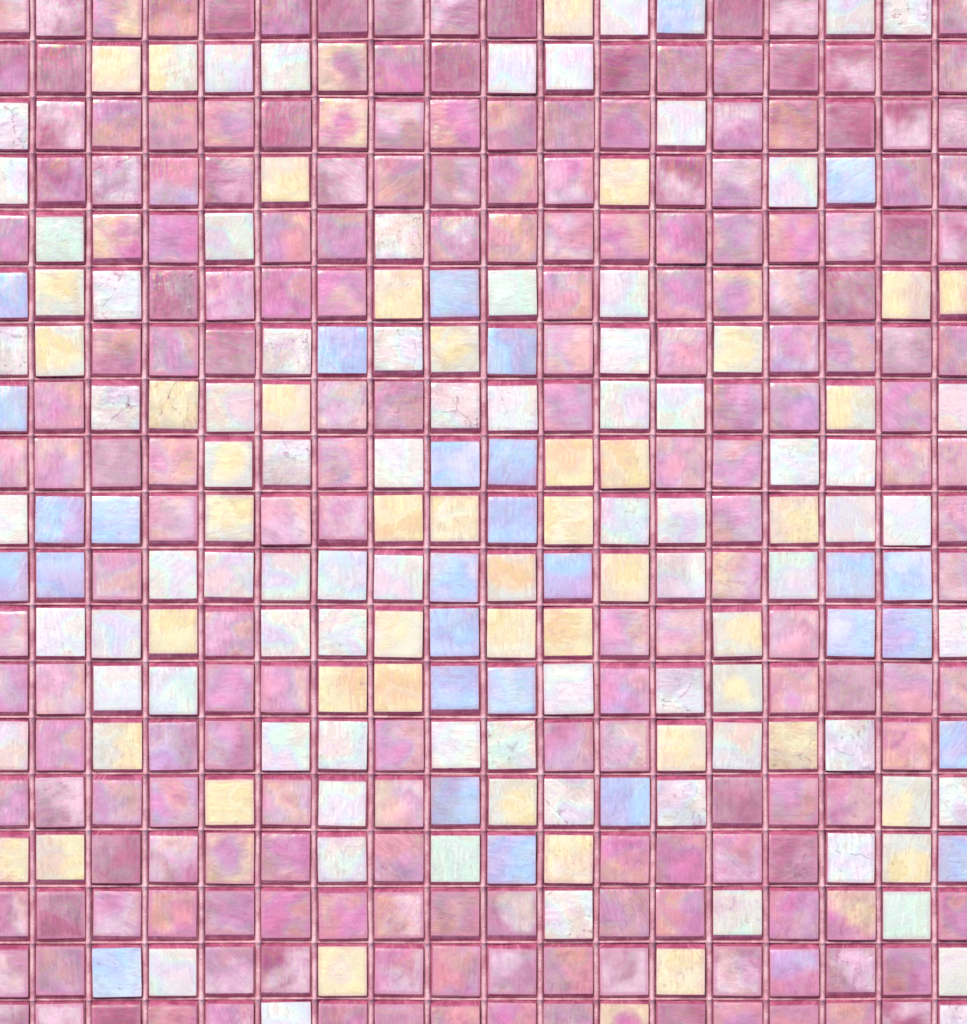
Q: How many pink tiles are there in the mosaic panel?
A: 194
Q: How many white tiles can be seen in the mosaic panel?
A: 74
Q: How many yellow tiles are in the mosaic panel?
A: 45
